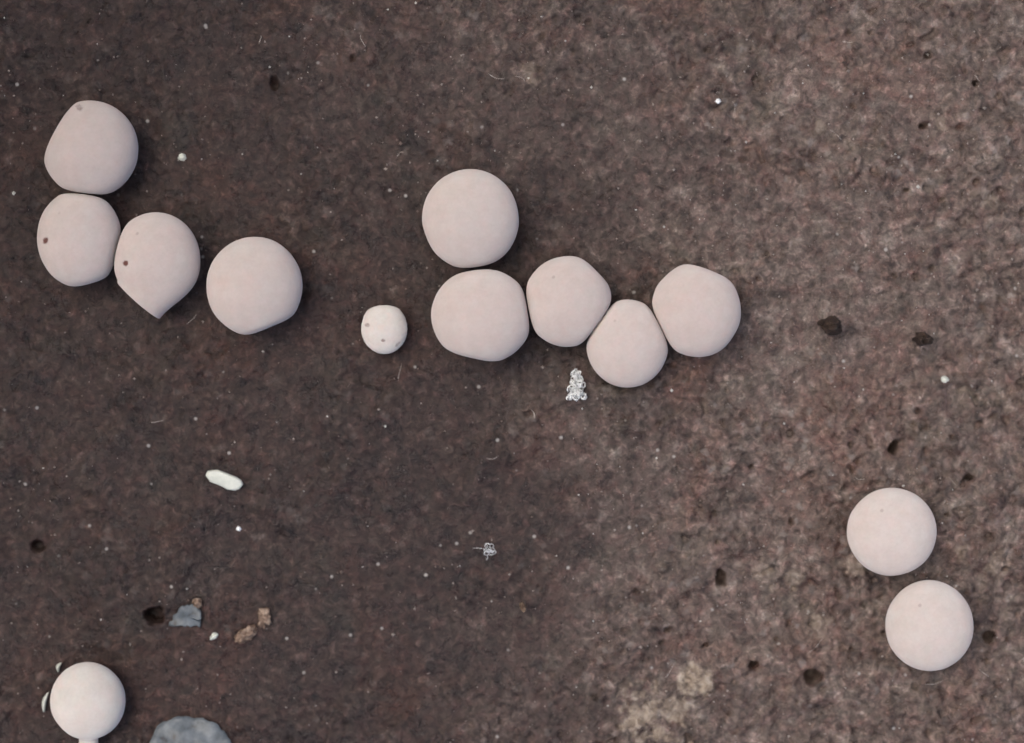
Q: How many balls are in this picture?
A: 13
